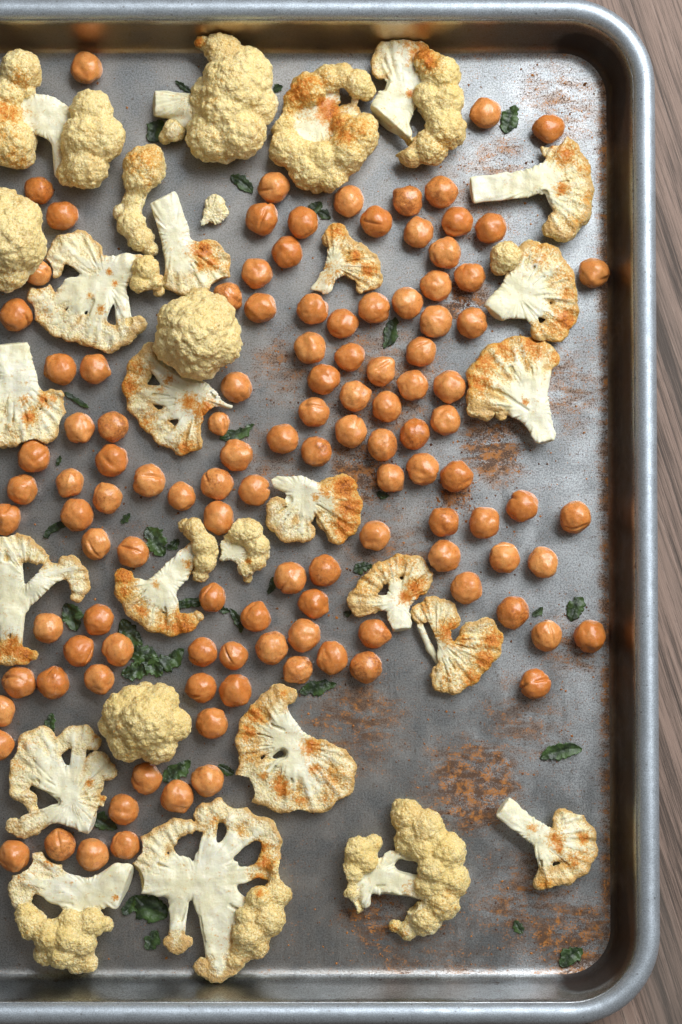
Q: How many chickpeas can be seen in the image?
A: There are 117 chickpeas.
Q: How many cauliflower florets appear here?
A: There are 29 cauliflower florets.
